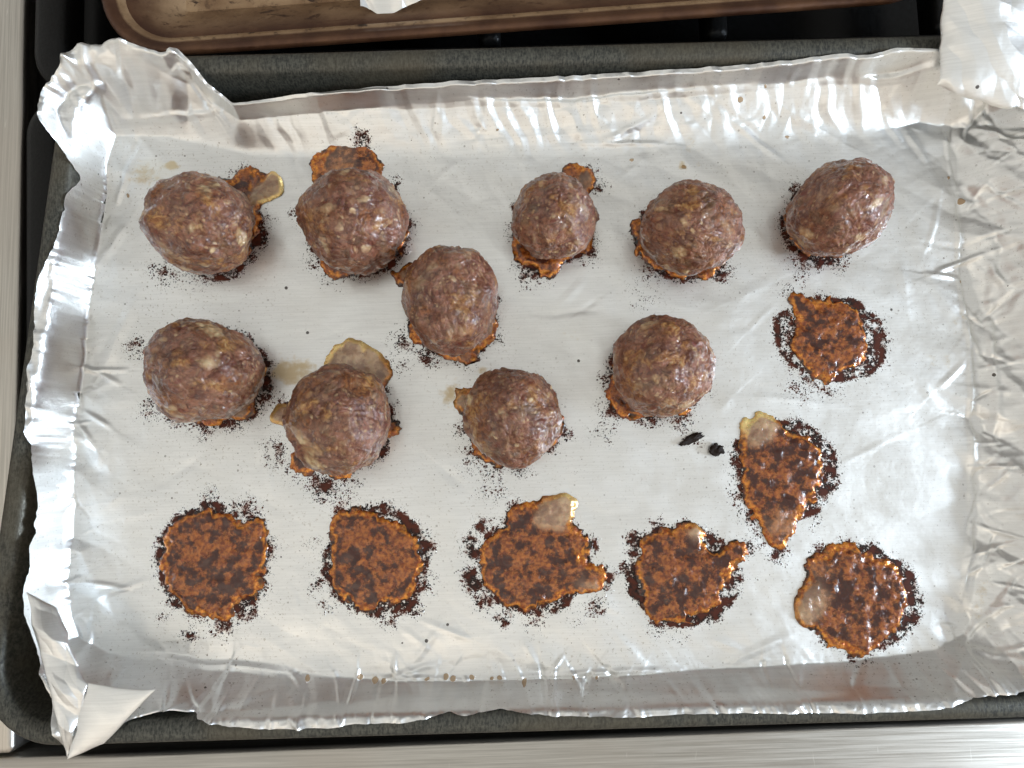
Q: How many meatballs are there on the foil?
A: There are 10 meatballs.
